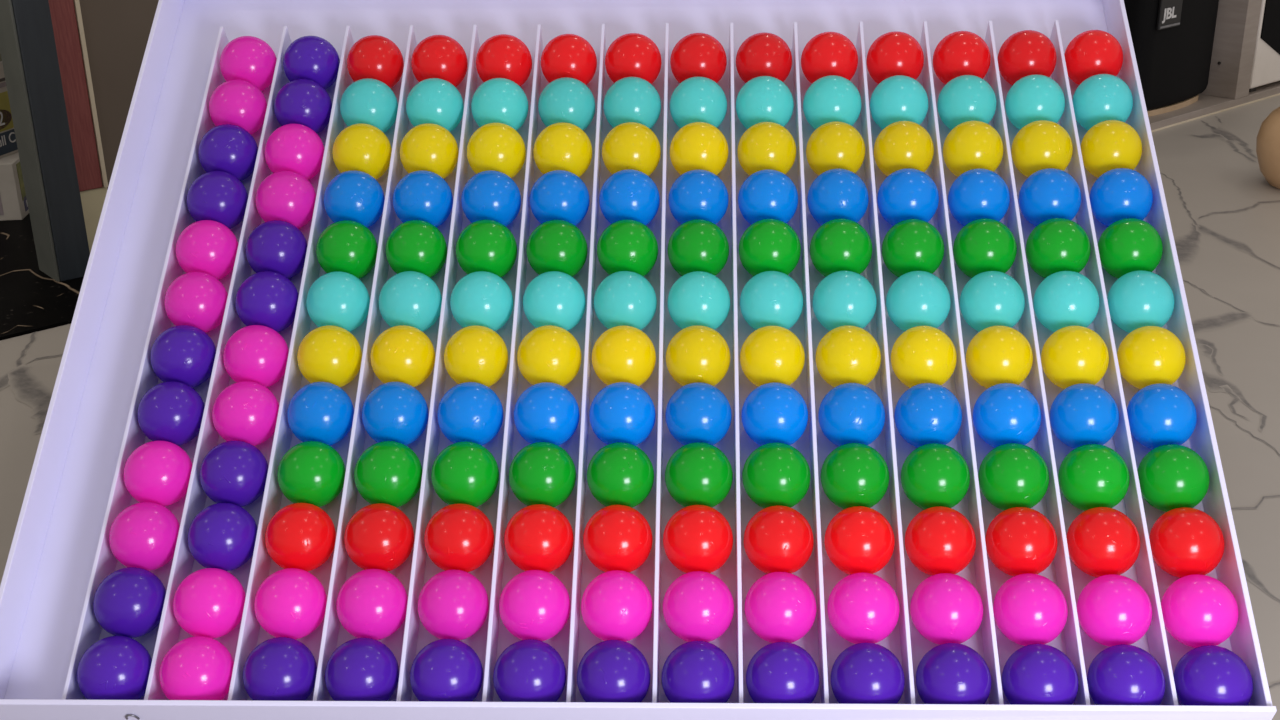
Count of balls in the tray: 168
